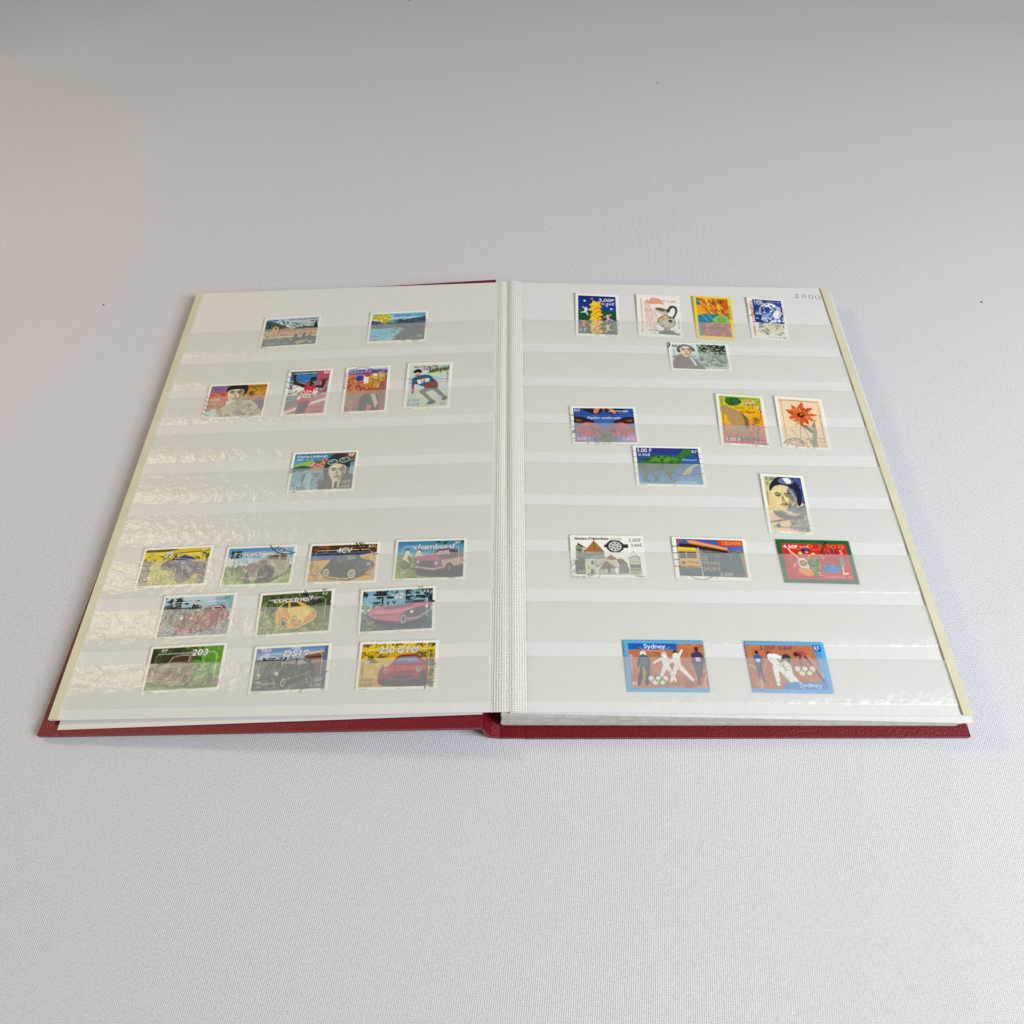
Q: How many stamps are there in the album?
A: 32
